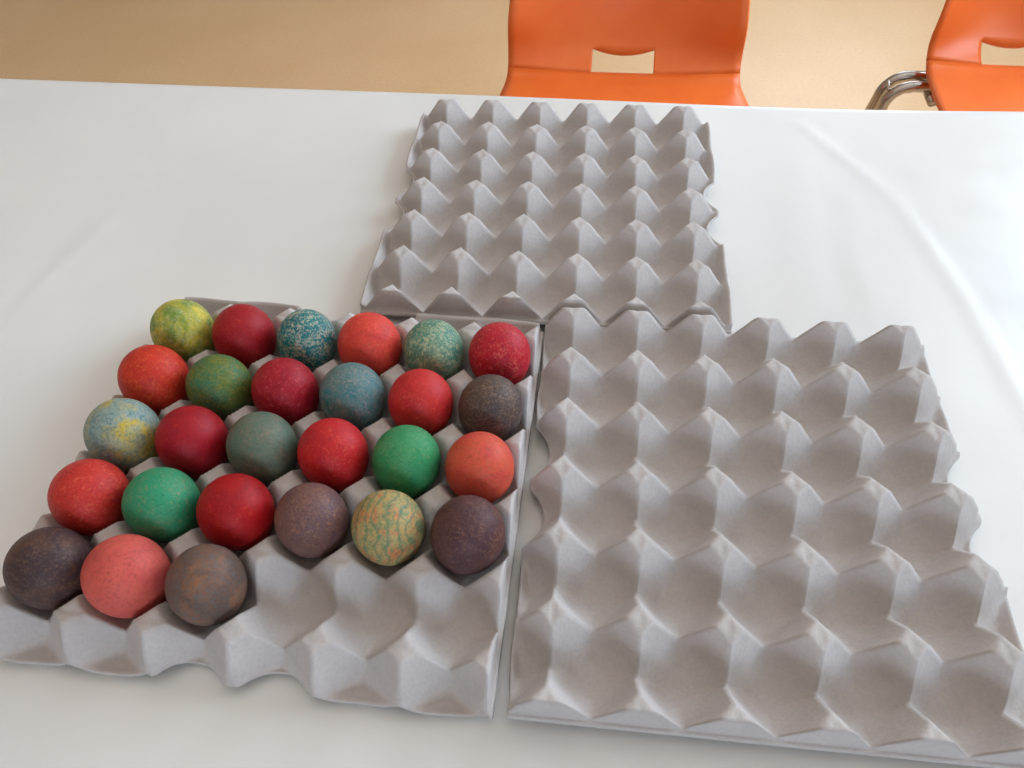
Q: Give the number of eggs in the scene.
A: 27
